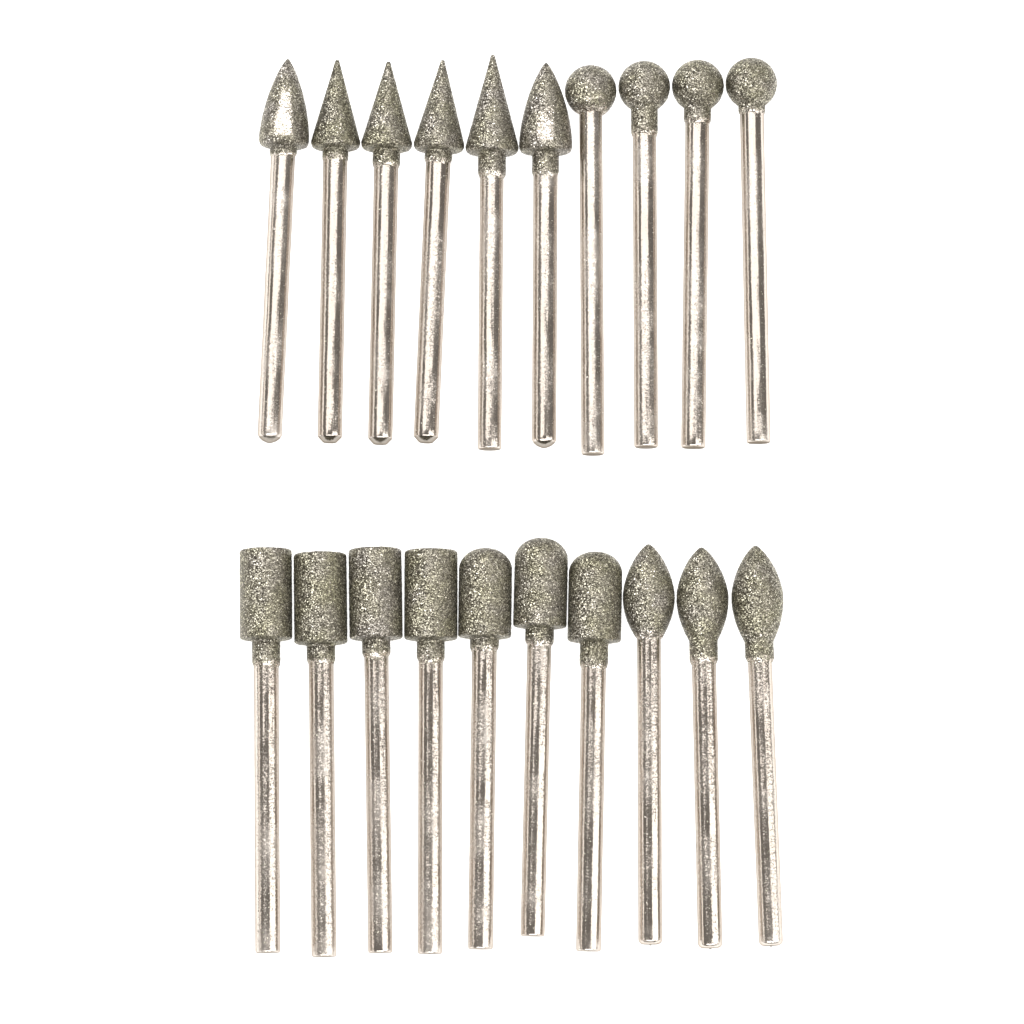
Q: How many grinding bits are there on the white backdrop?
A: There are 20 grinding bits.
